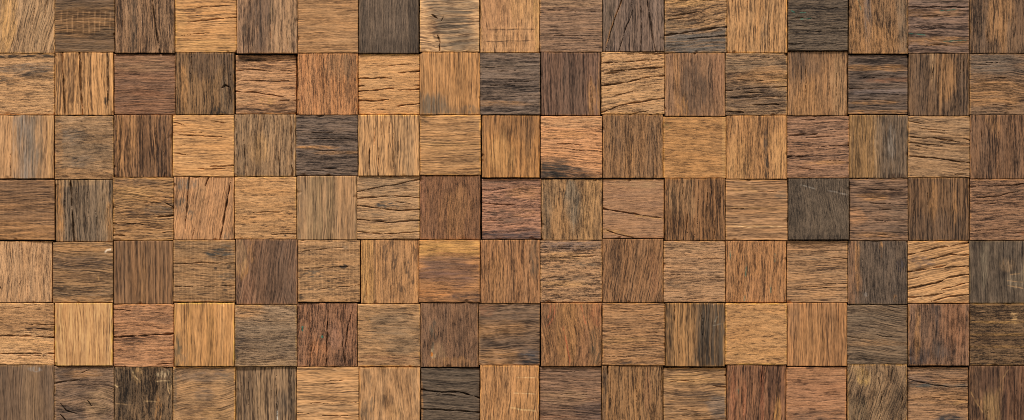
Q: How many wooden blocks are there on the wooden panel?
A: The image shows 119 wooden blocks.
